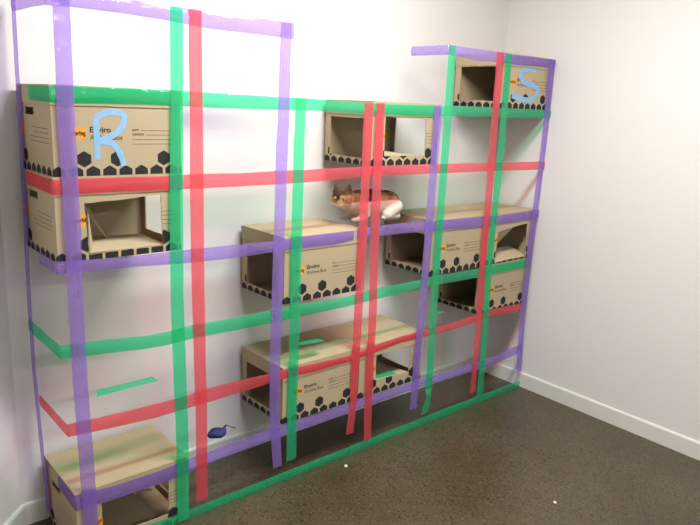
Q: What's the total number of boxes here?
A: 11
